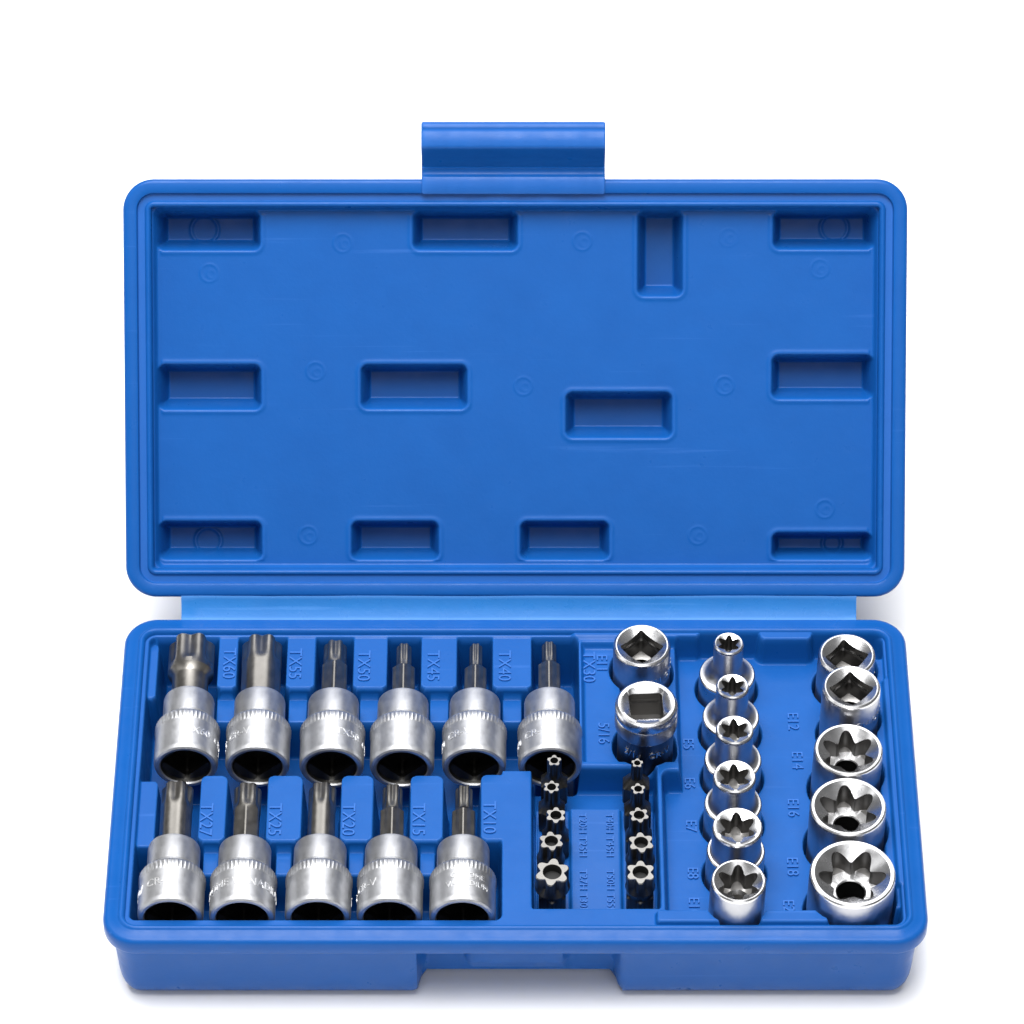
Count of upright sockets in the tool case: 13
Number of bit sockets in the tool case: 11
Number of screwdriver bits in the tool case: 10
